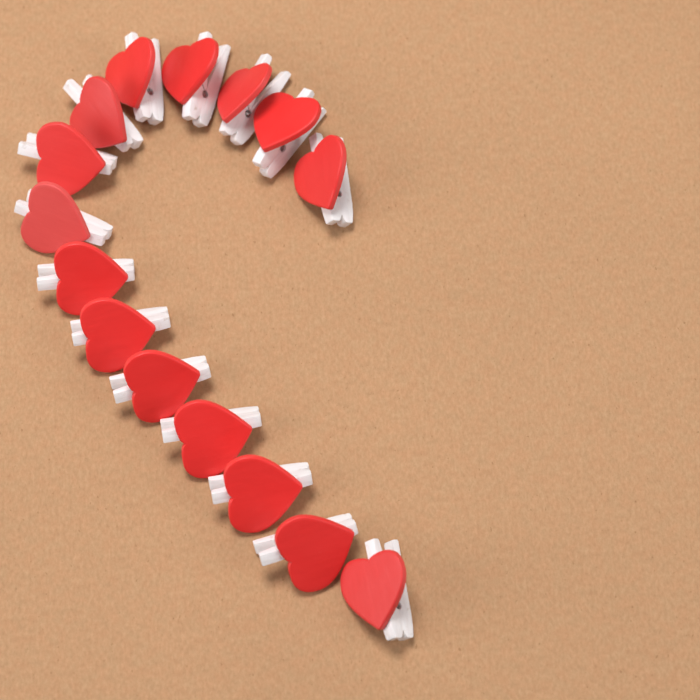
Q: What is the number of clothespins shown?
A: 15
